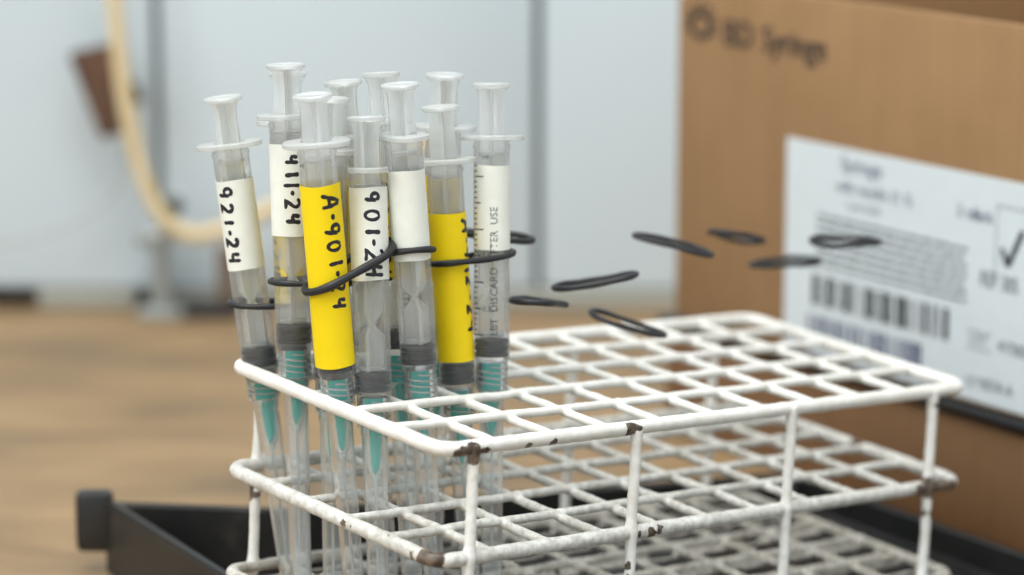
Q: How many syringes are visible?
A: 12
